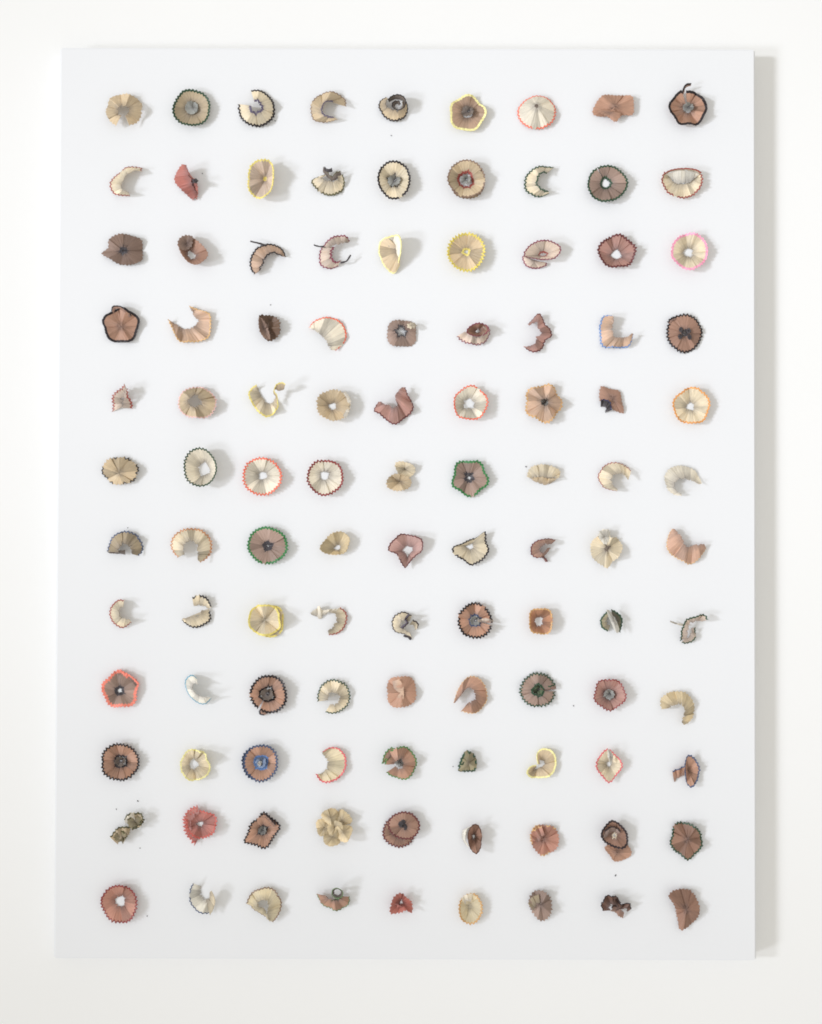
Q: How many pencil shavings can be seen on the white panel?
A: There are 108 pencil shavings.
